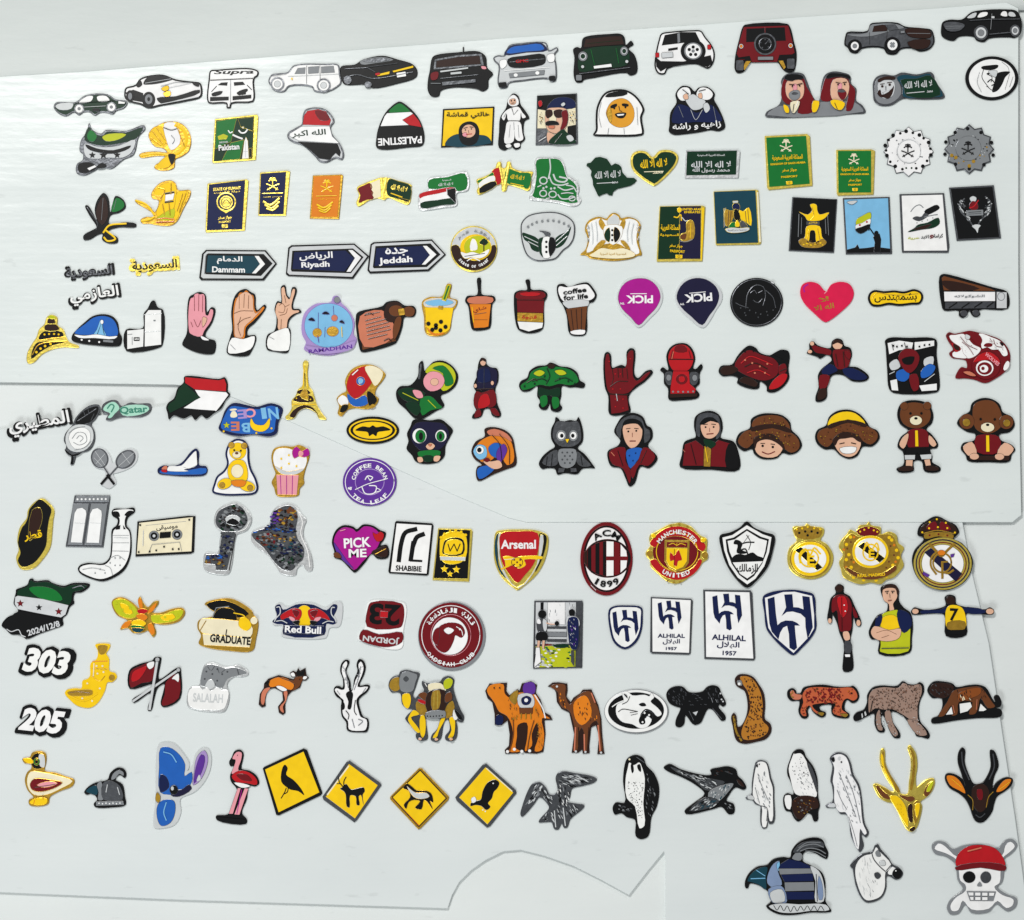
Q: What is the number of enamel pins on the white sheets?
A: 170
